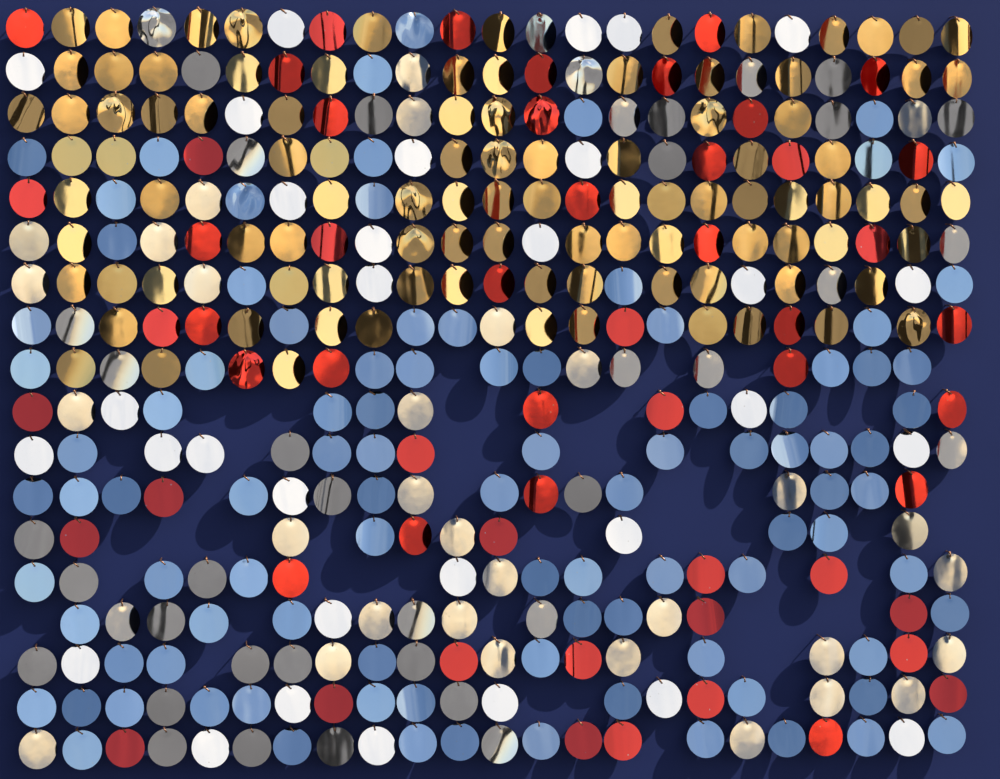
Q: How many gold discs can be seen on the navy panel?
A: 99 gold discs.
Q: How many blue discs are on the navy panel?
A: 98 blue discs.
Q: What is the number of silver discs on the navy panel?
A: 101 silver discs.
